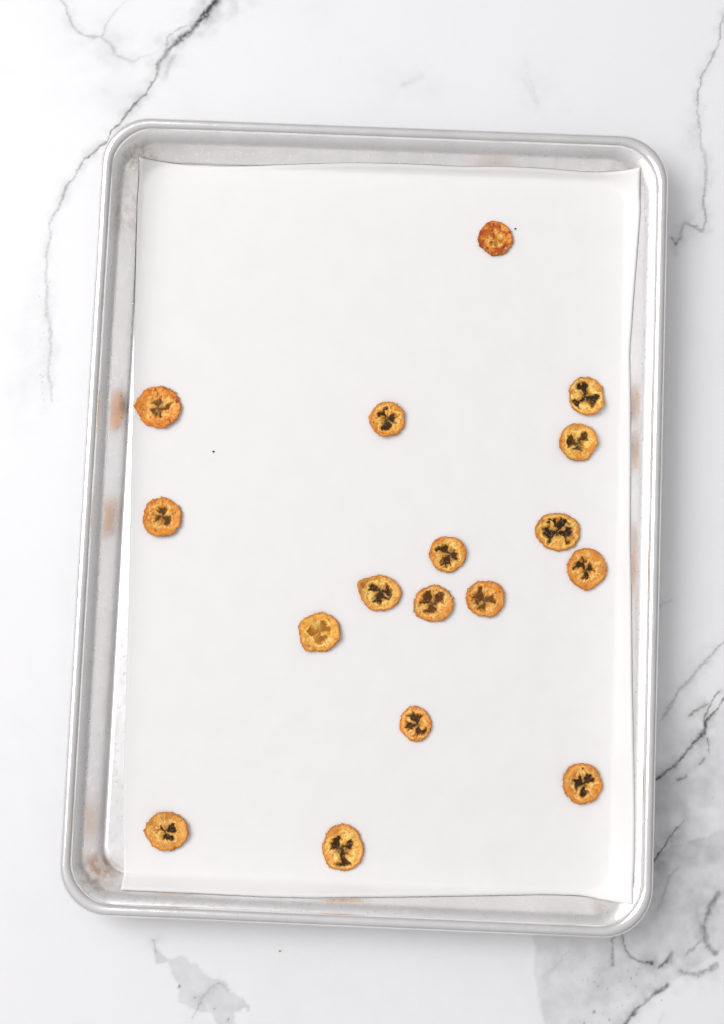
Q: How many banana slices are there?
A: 17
